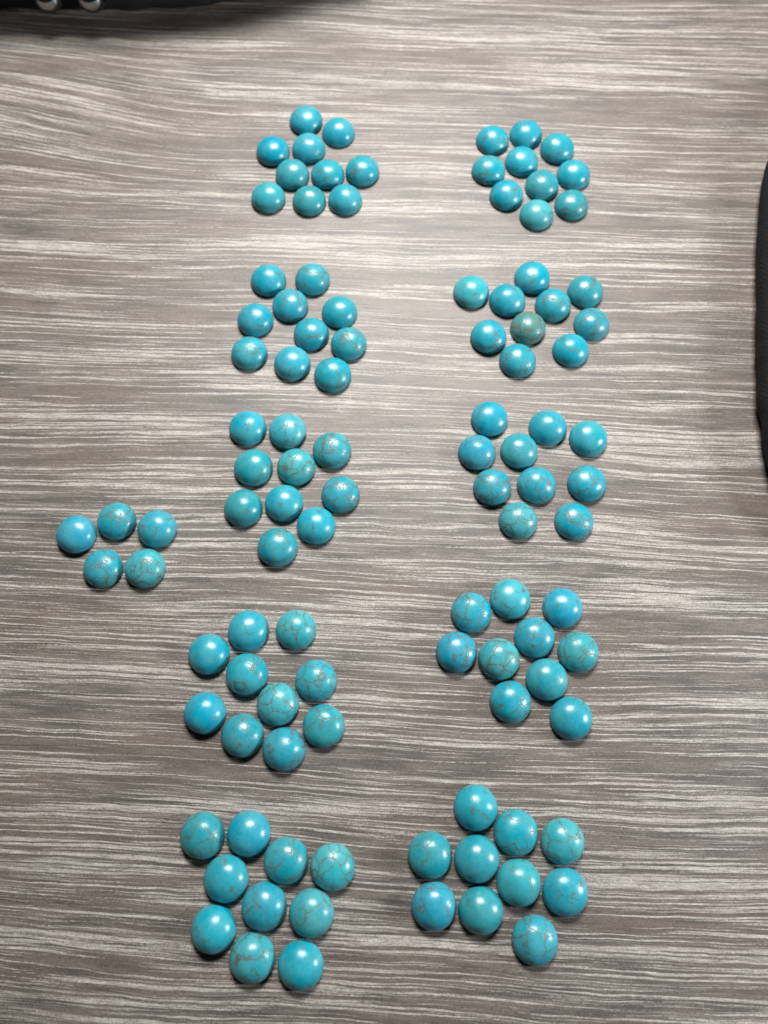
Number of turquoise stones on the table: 105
